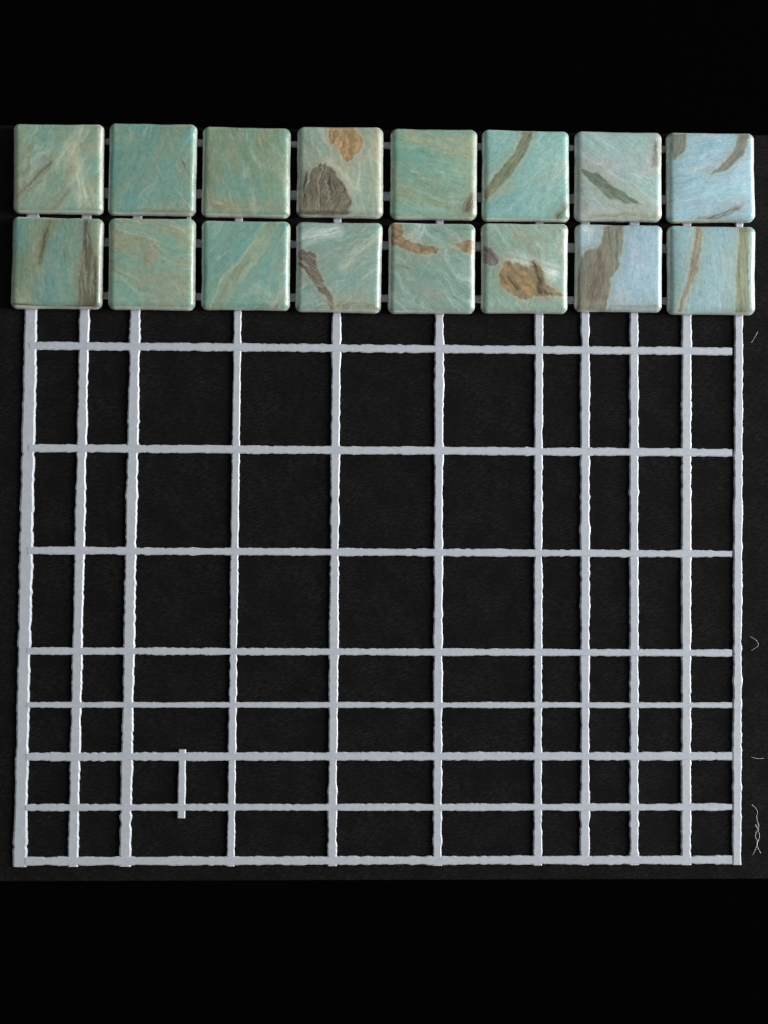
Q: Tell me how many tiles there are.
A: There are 16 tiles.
